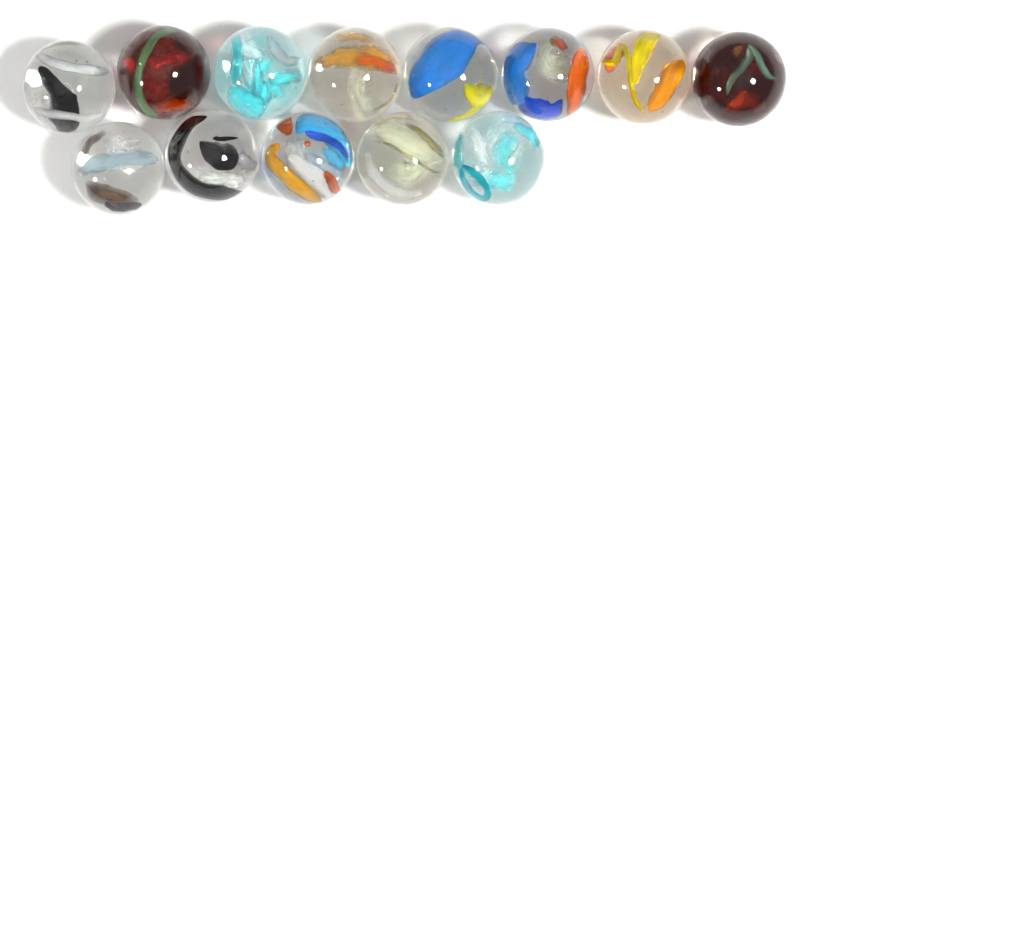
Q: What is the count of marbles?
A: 13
